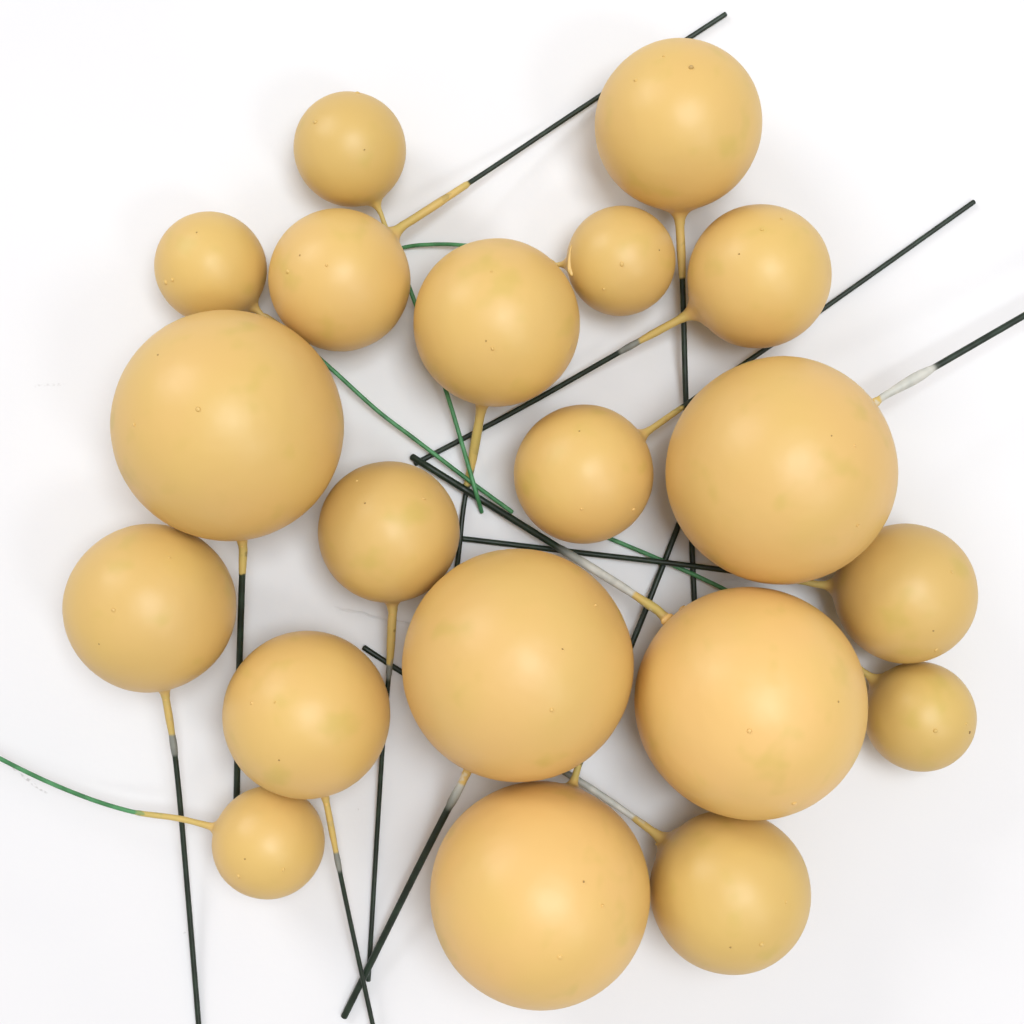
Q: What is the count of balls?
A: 20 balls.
